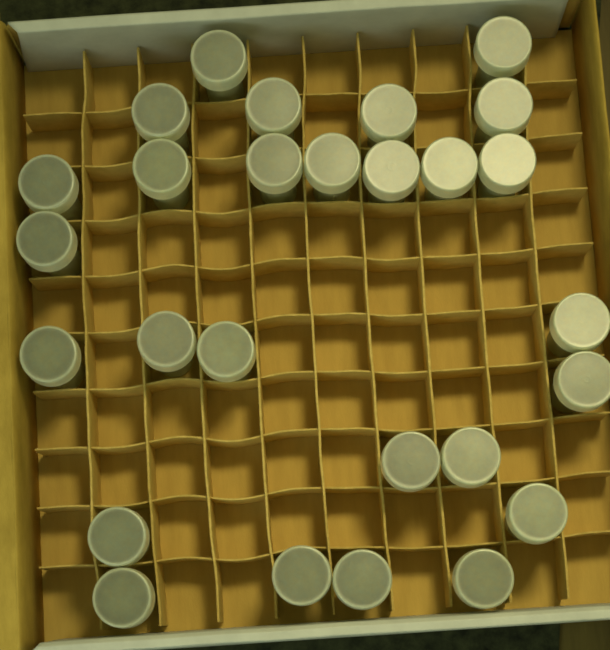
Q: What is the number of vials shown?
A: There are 27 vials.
